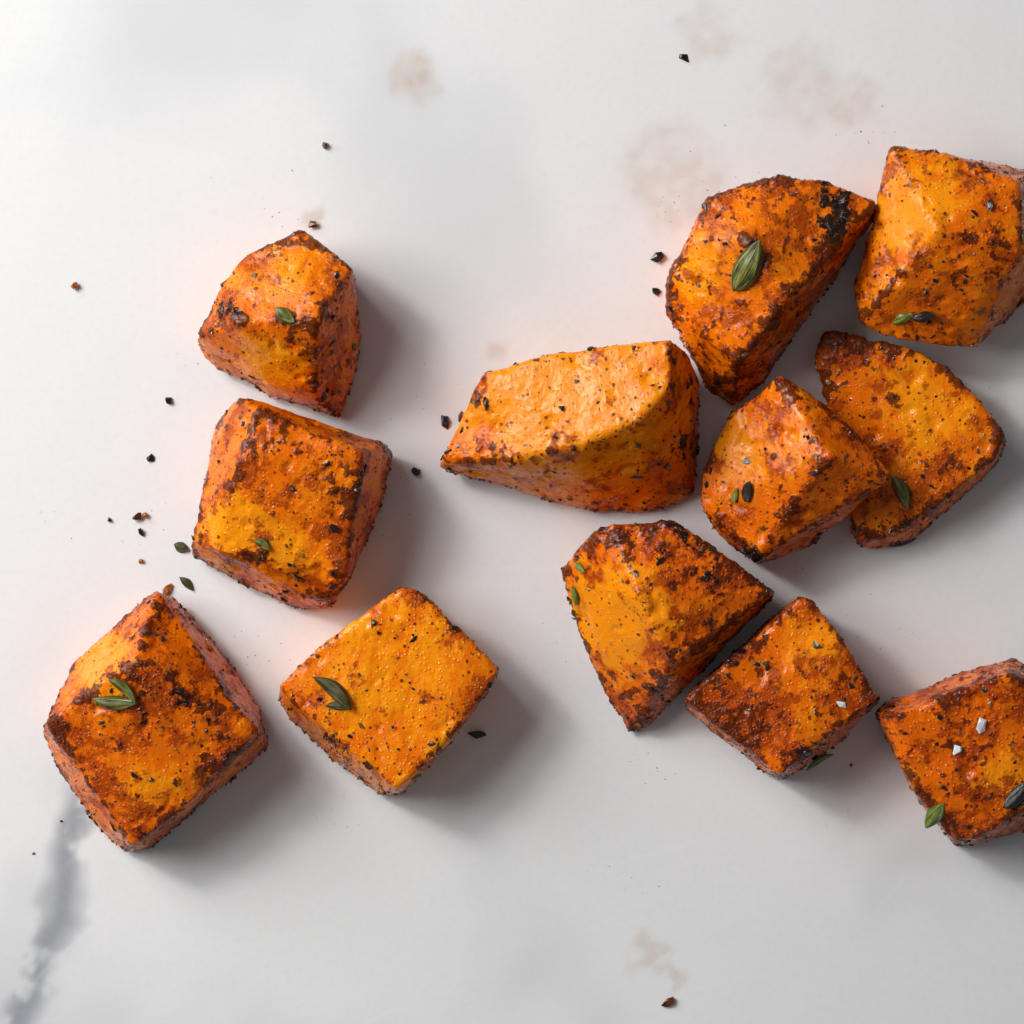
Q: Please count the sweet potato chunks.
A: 12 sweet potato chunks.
